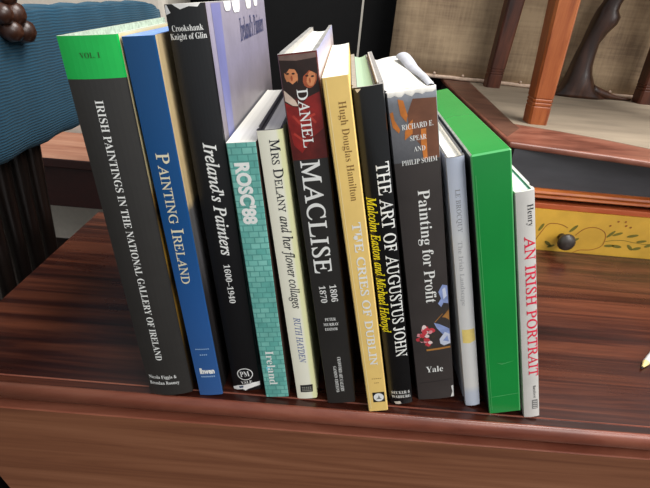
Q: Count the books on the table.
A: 12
